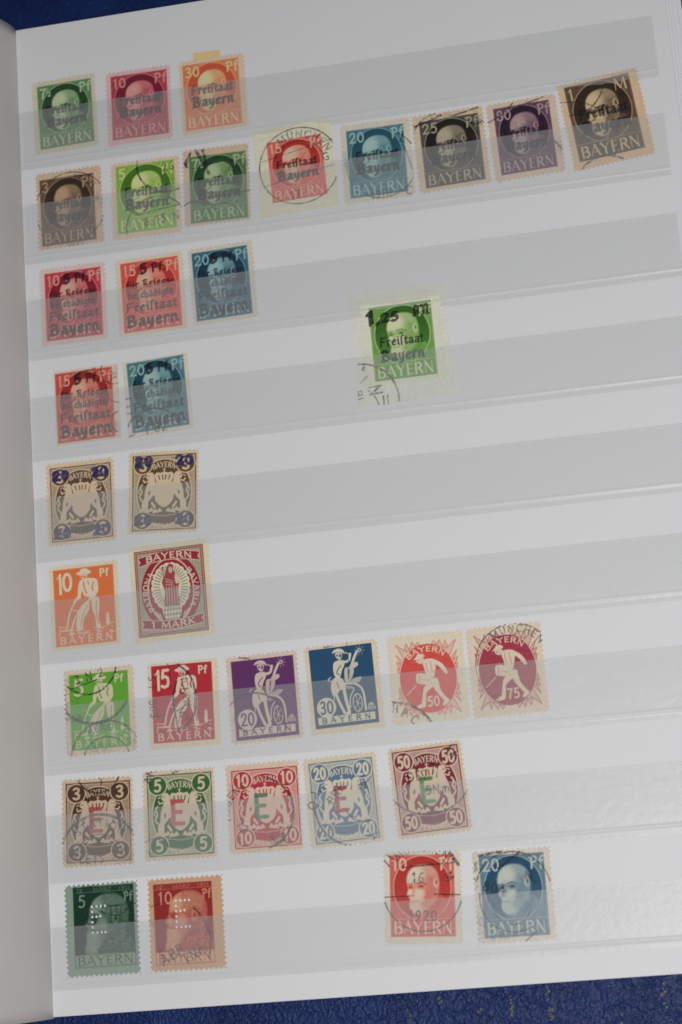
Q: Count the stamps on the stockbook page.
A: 36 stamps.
